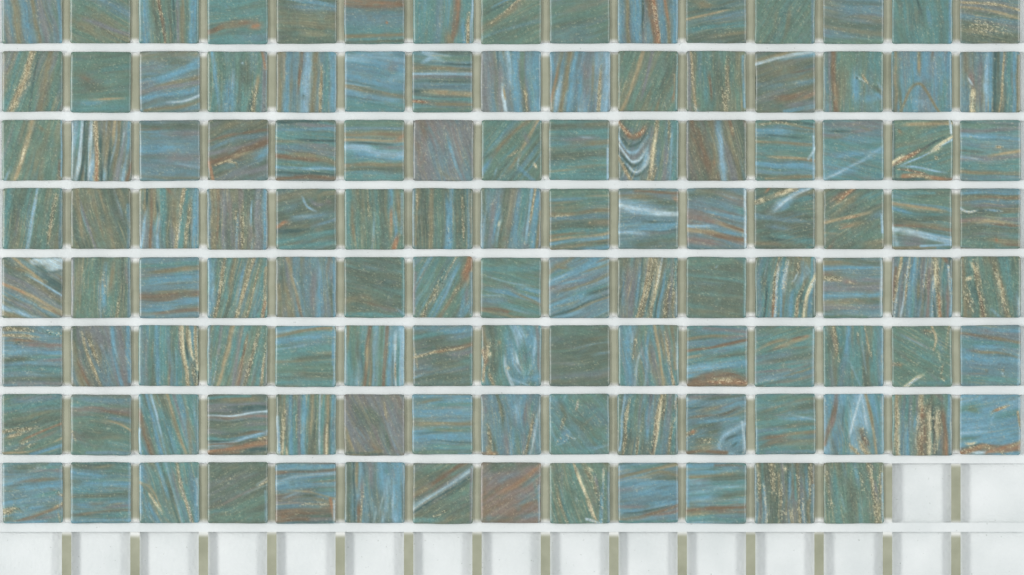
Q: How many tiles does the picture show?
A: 118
